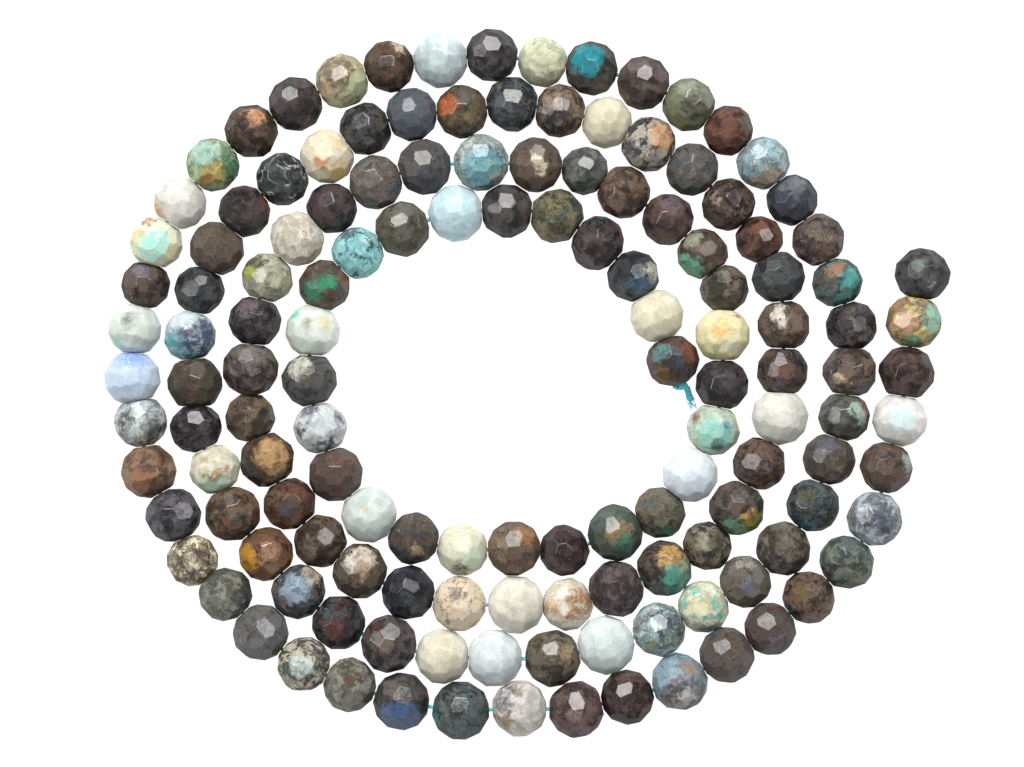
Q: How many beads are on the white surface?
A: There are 139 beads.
